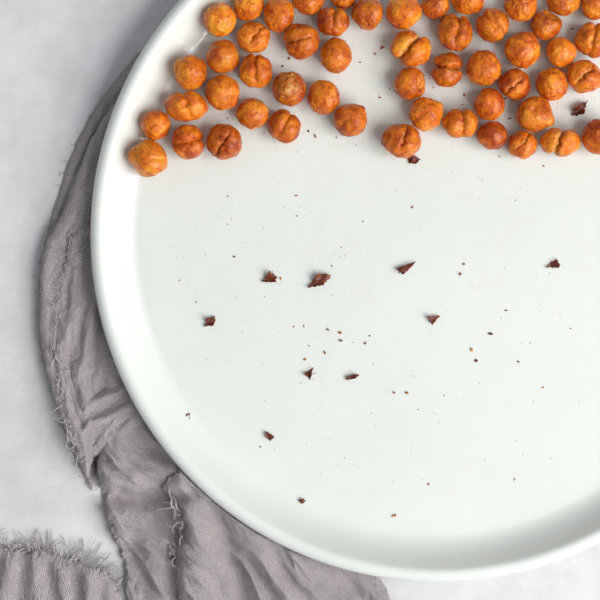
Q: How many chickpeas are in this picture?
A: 52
